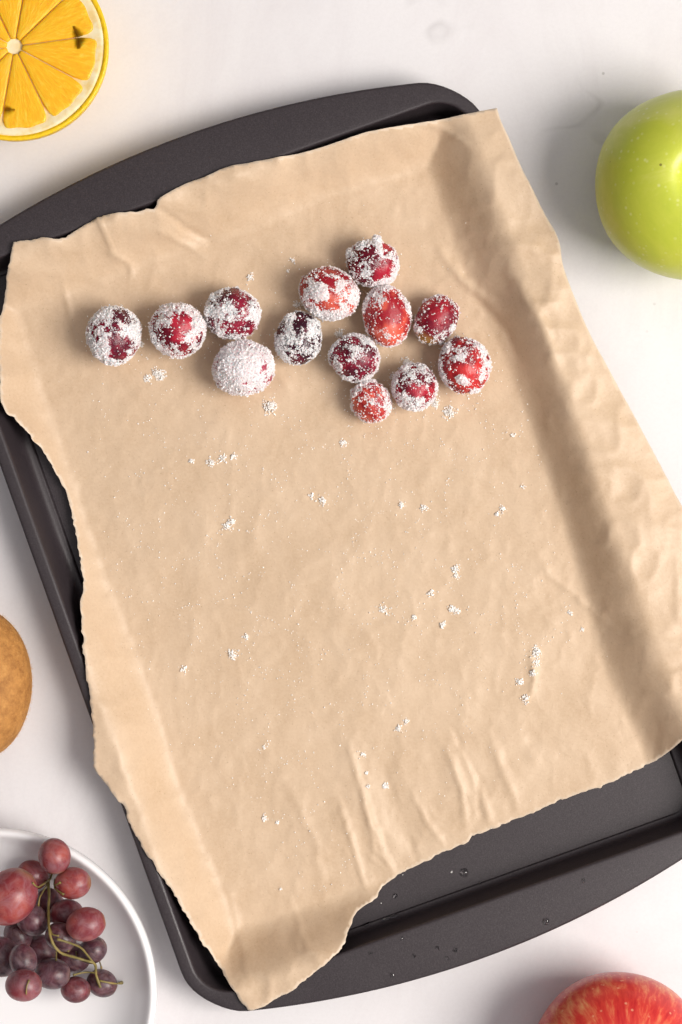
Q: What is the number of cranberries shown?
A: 13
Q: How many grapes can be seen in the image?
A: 19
